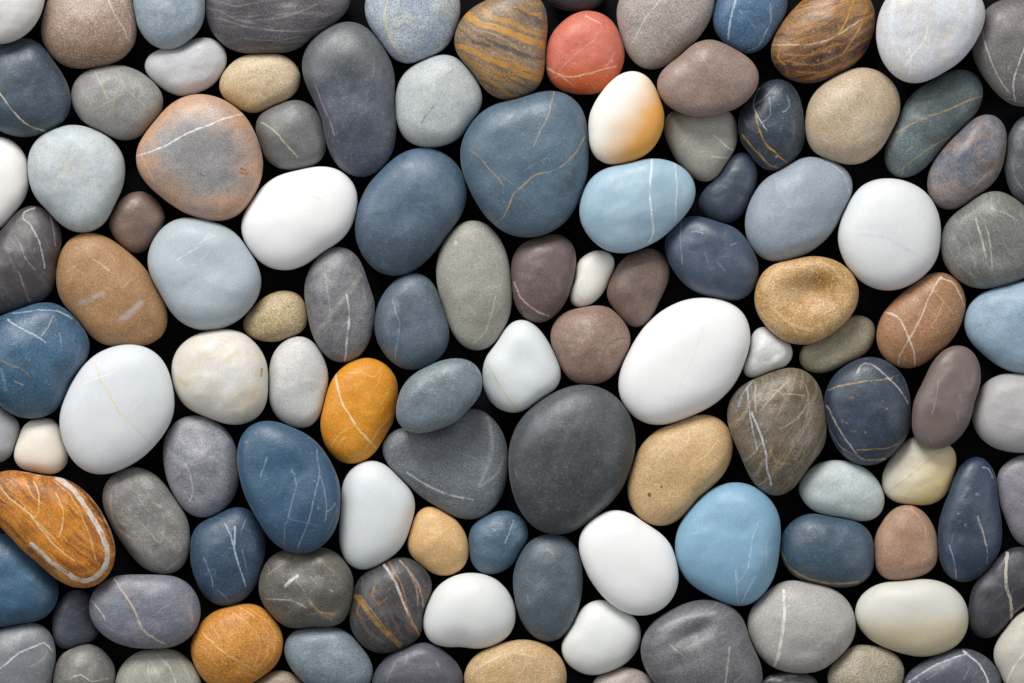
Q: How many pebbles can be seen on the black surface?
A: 115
